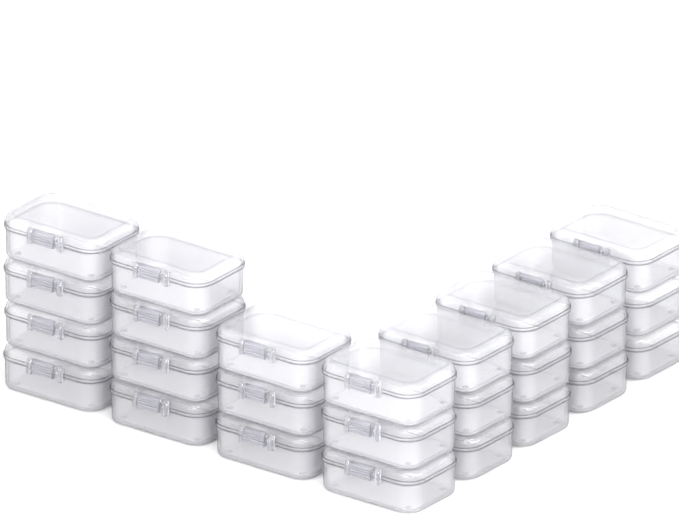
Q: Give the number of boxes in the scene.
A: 26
